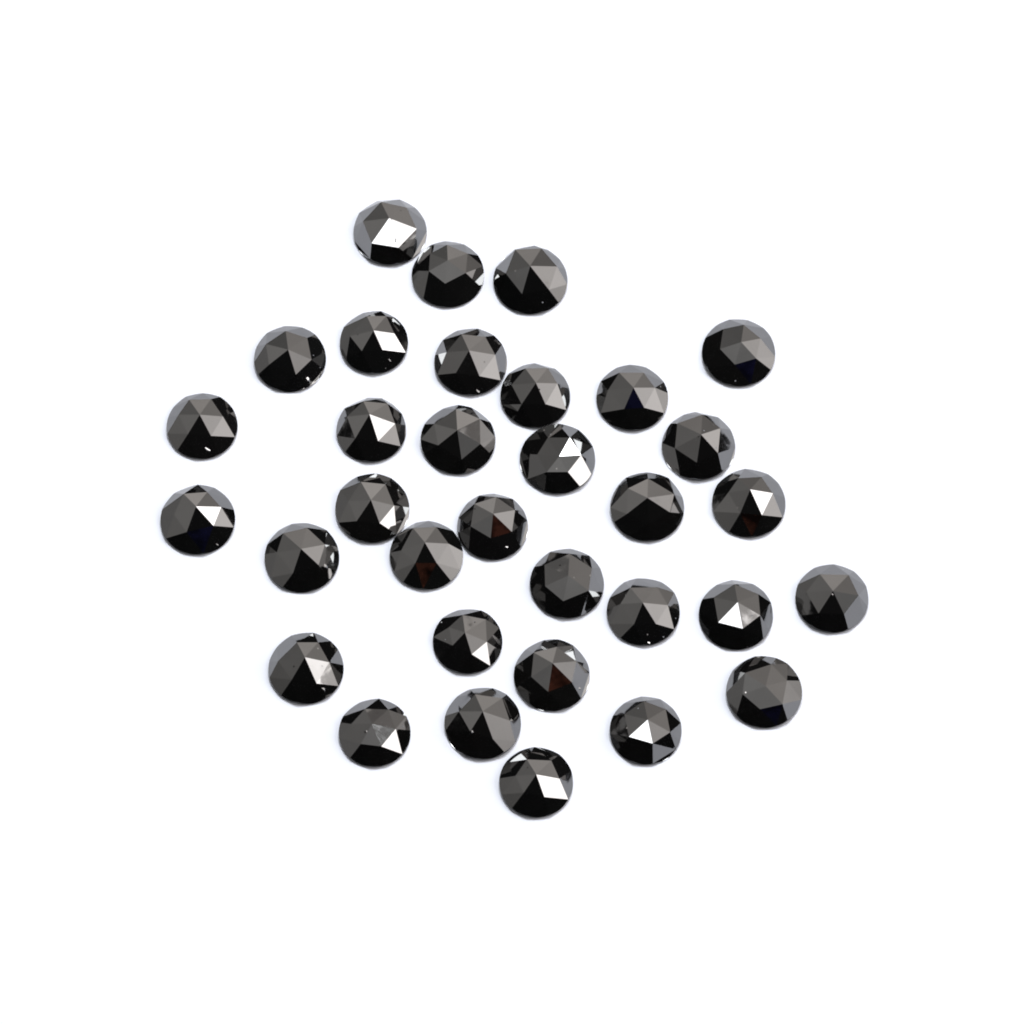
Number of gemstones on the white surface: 33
